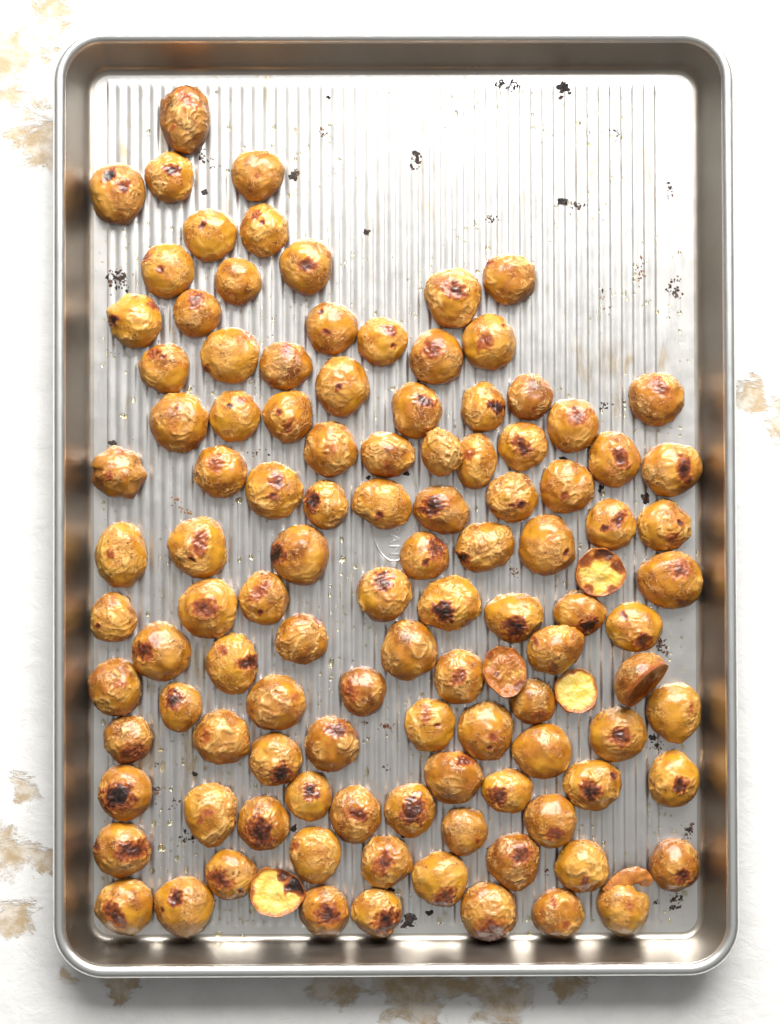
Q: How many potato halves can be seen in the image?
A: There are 113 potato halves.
